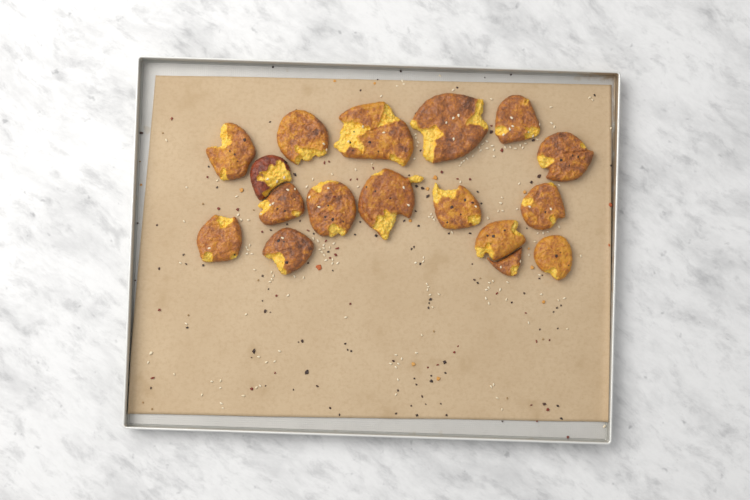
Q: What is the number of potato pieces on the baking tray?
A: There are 17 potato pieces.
